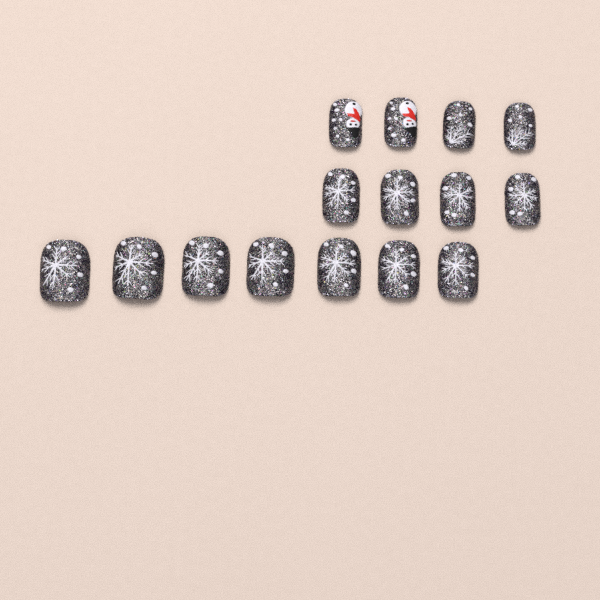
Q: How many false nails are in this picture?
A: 15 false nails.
